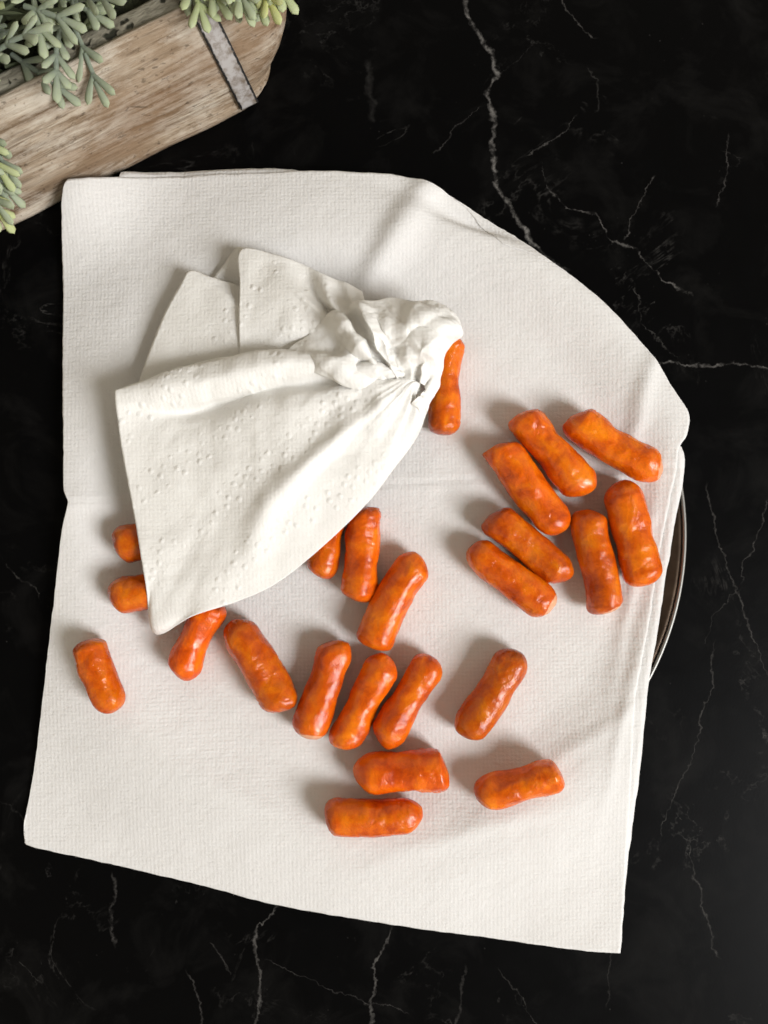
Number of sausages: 23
